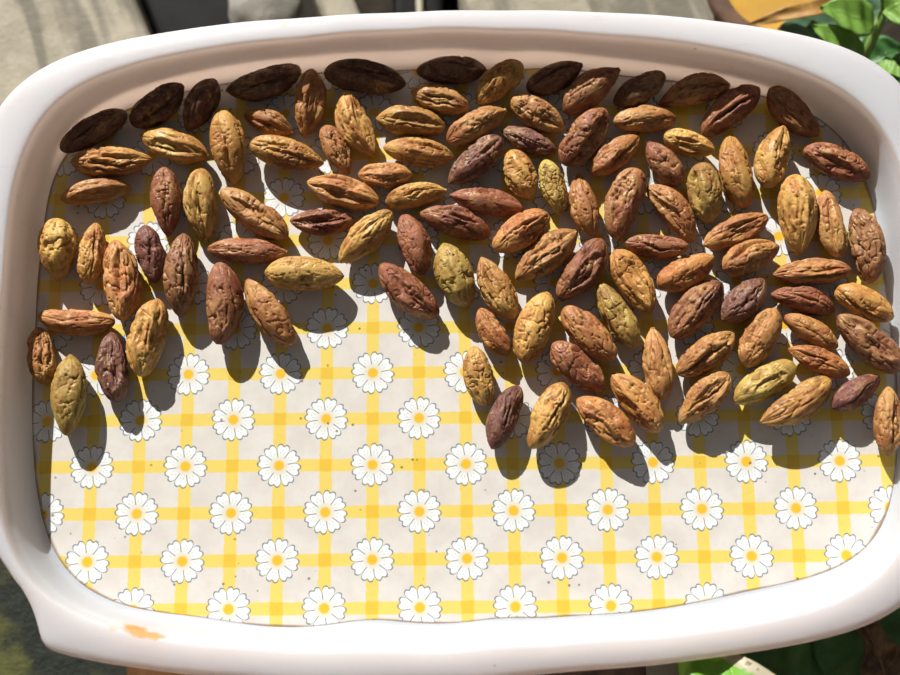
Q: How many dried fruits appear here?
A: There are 108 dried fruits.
